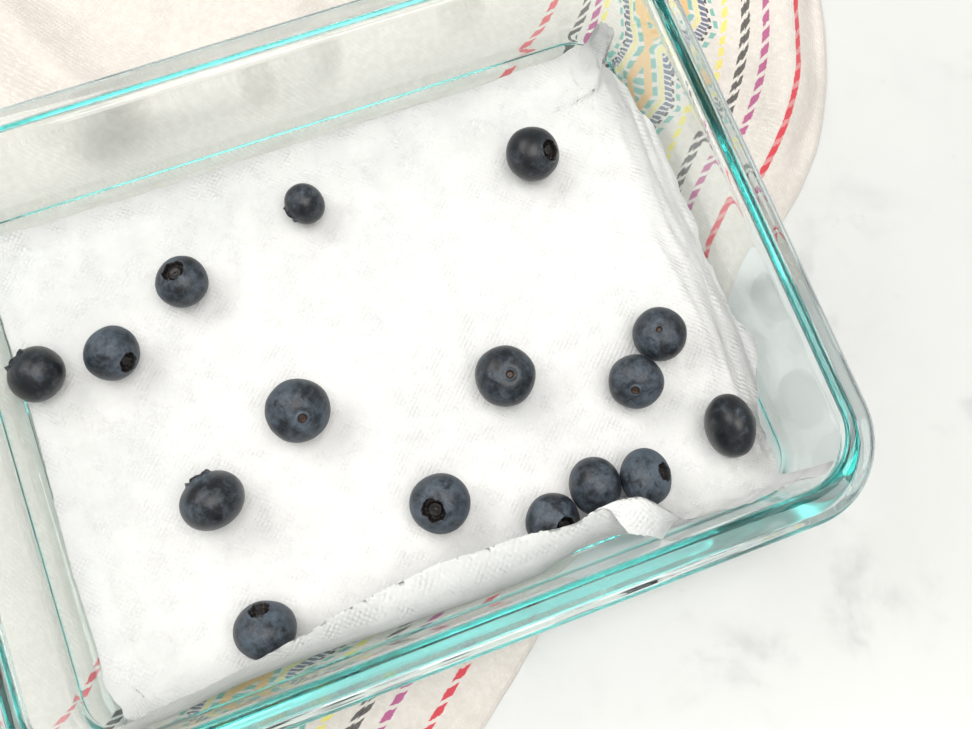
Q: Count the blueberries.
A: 16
